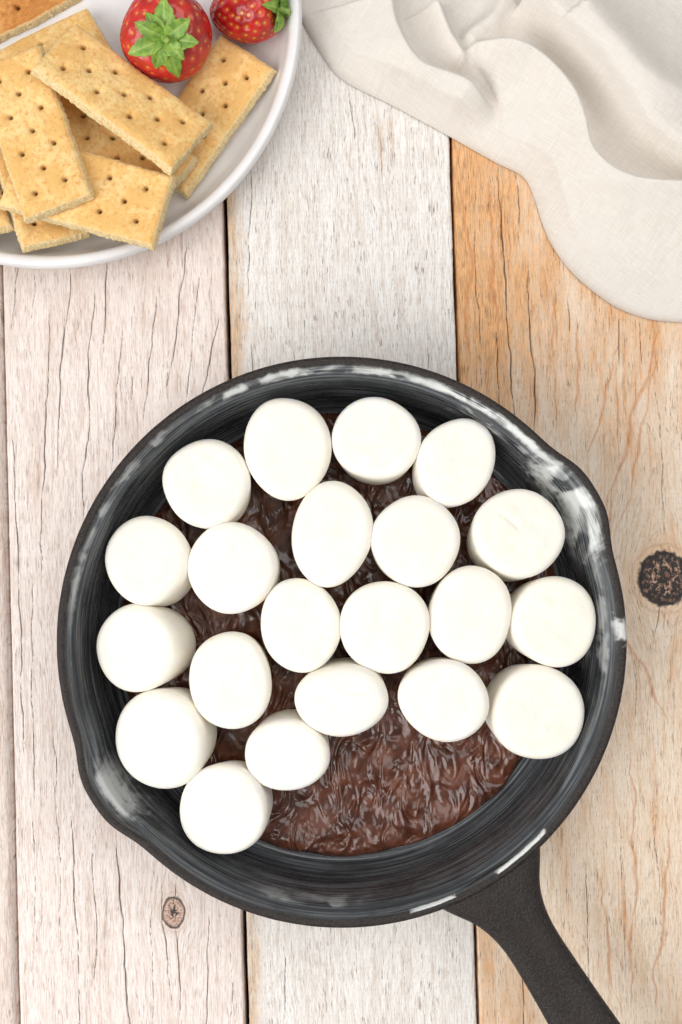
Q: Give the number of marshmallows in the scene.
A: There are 21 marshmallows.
